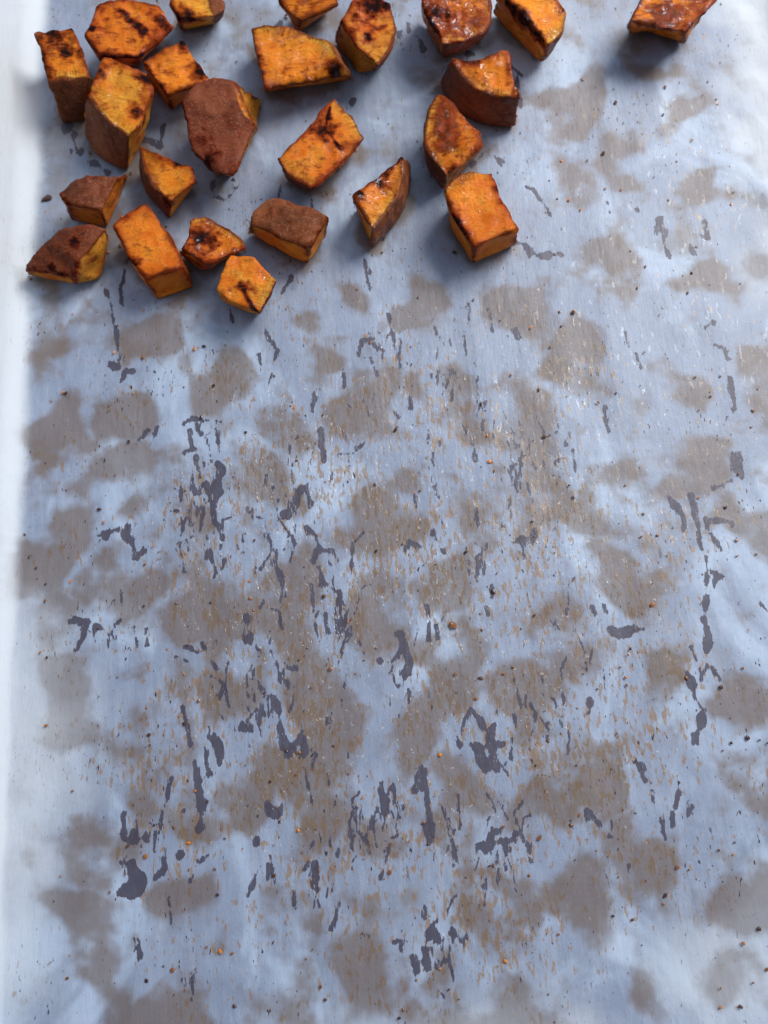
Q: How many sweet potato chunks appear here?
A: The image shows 24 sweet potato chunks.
